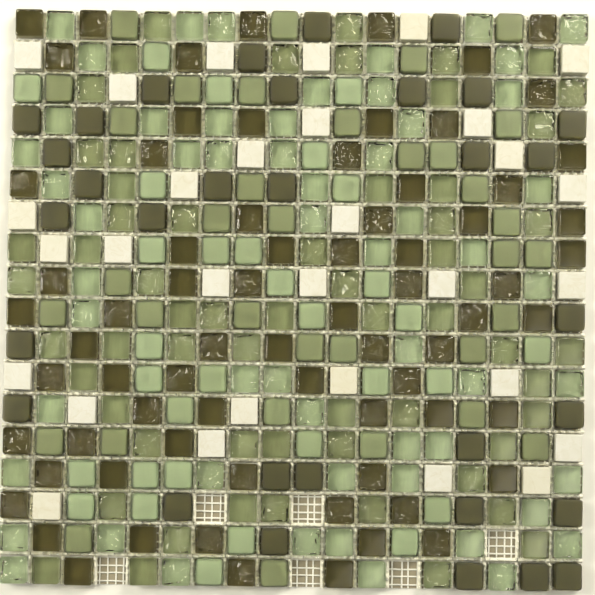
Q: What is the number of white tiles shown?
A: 30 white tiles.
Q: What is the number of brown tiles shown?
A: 104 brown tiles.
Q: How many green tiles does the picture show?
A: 184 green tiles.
